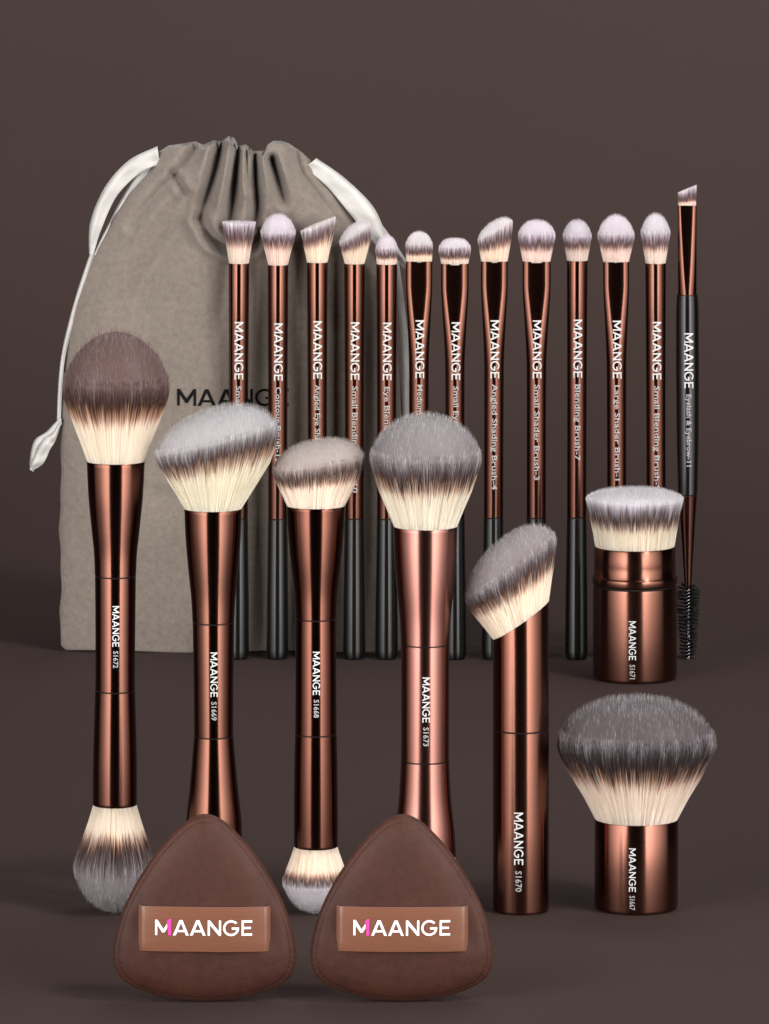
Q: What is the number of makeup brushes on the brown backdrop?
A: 20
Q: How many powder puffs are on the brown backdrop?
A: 2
